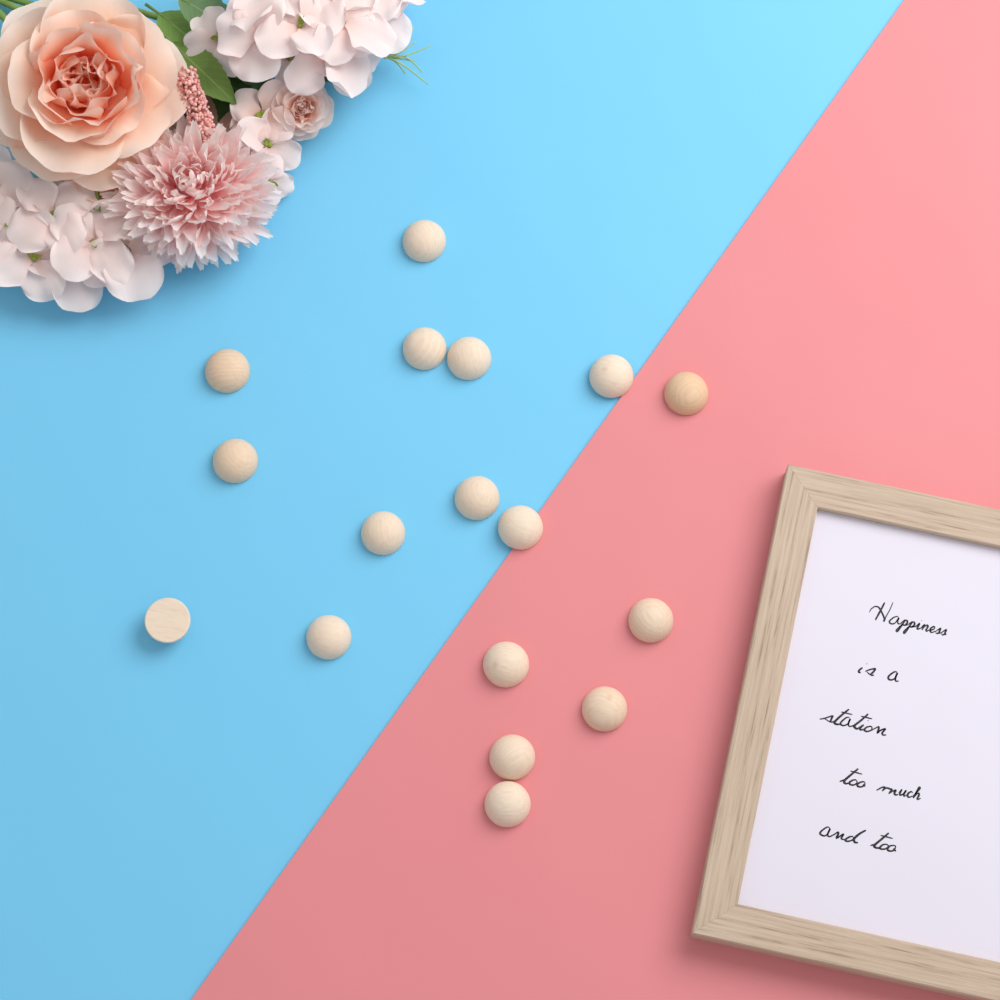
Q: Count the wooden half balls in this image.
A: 17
